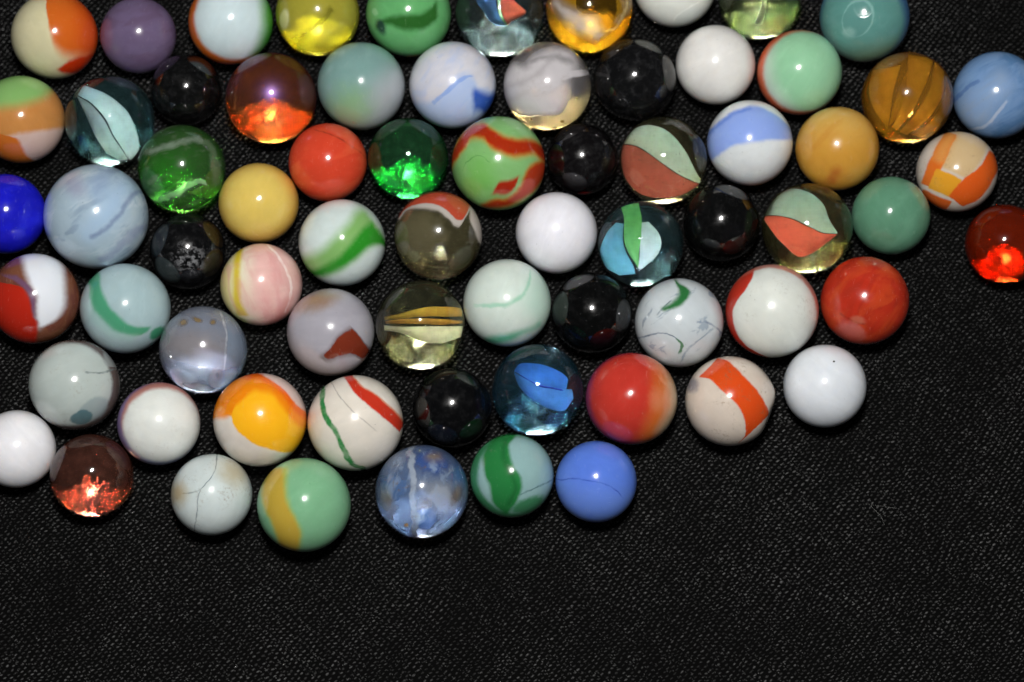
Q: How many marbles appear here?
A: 70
